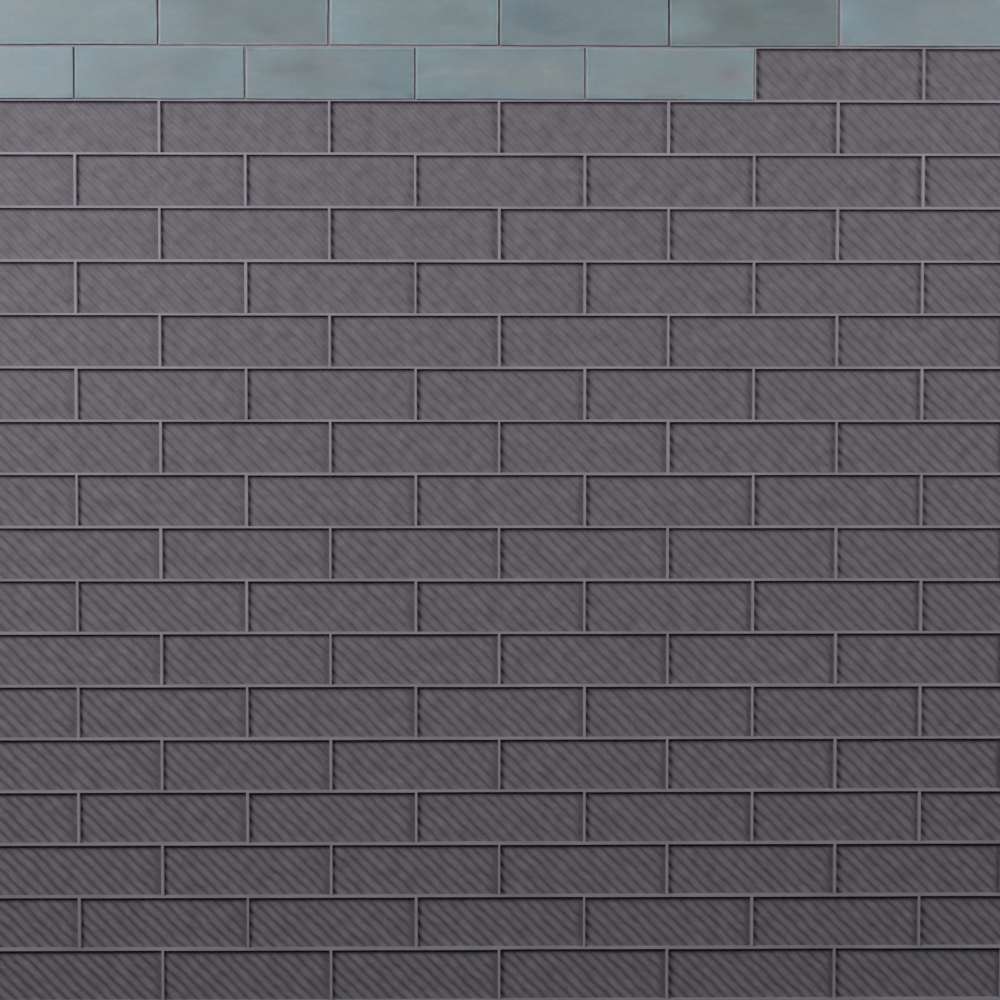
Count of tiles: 11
